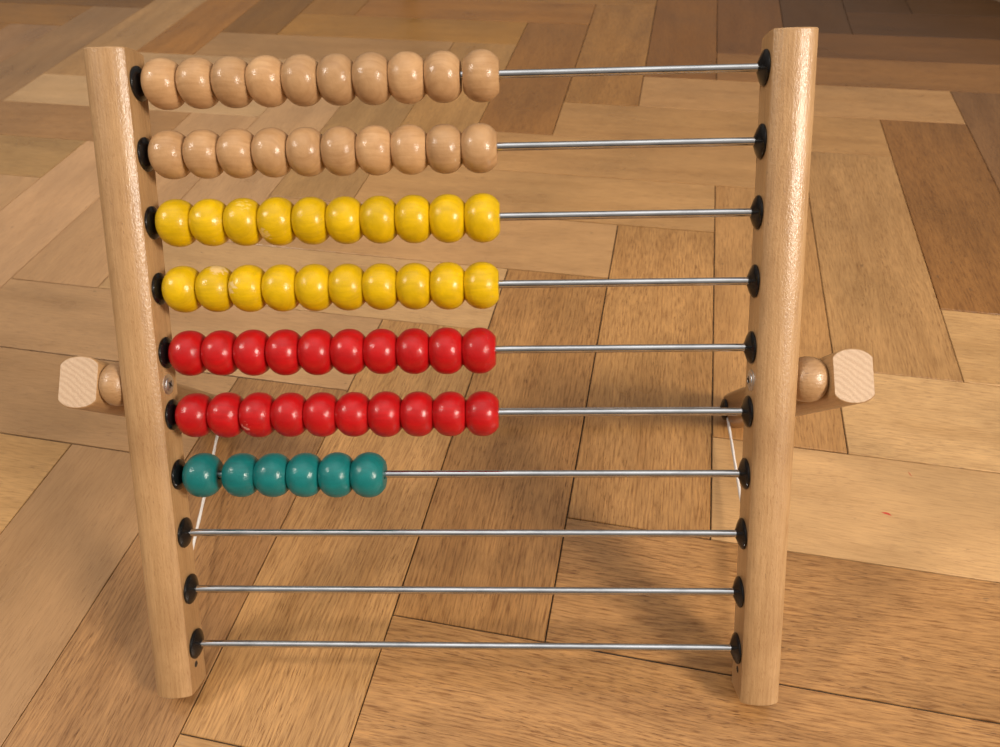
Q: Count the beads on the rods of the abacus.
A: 66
